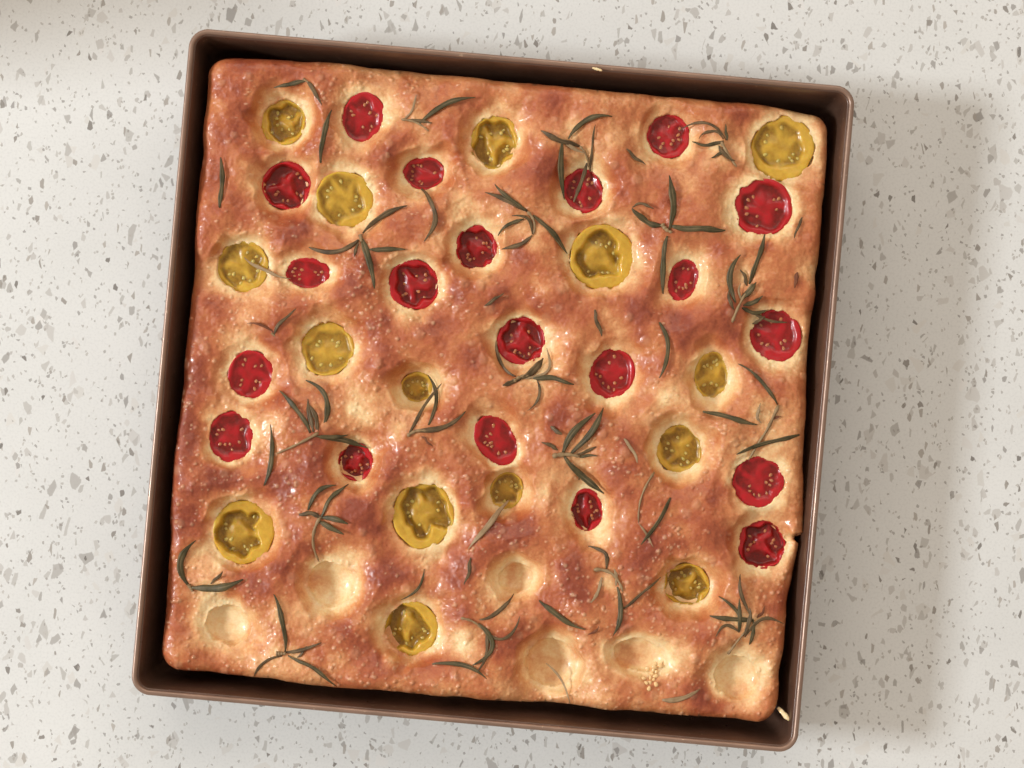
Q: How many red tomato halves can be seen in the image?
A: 20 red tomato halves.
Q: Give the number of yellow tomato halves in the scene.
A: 15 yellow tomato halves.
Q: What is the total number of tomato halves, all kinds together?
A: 35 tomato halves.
